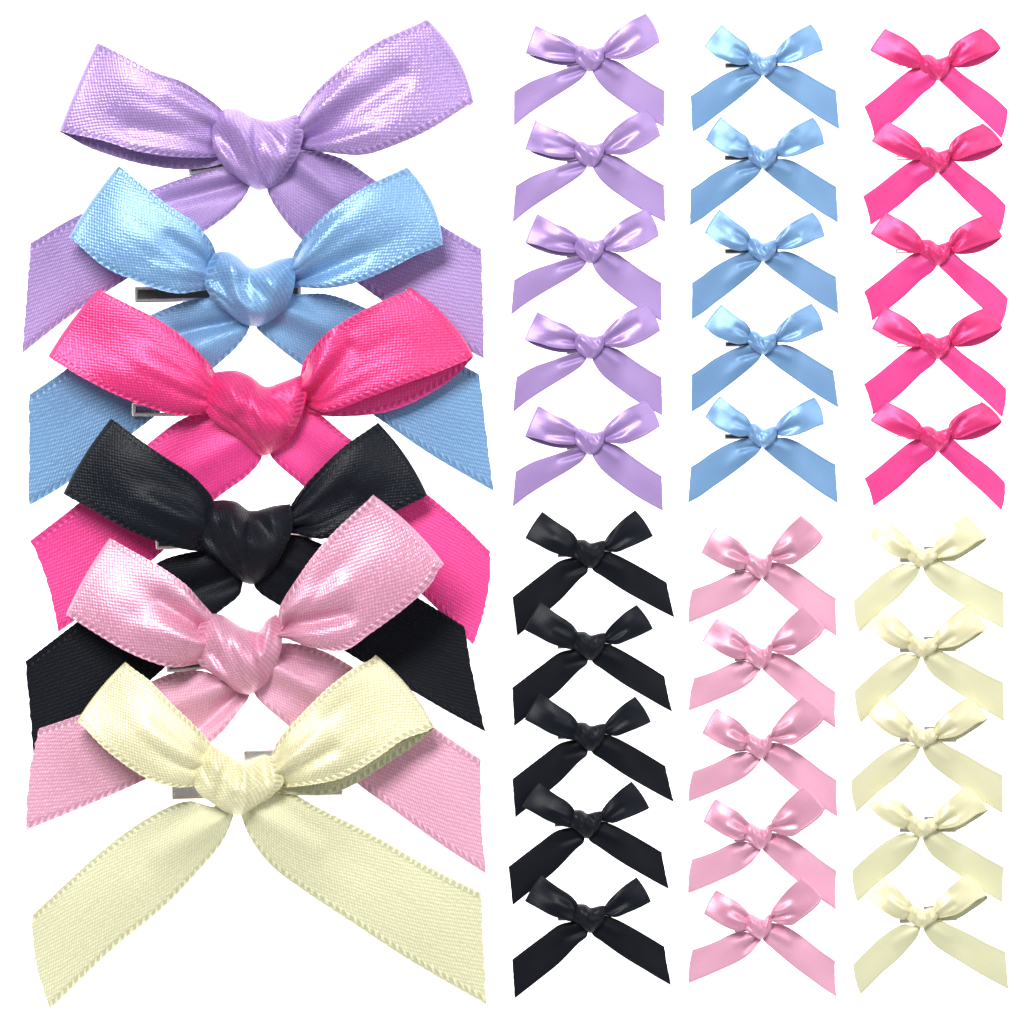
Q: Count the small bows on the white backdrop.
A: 30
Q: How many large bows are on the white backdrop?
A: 6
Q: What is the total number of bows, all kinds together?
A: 36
